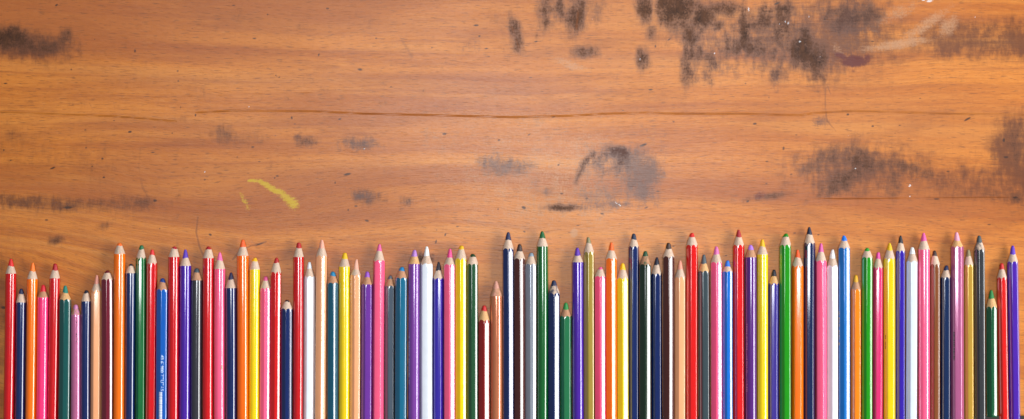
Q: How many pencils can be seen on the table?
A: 89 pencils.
